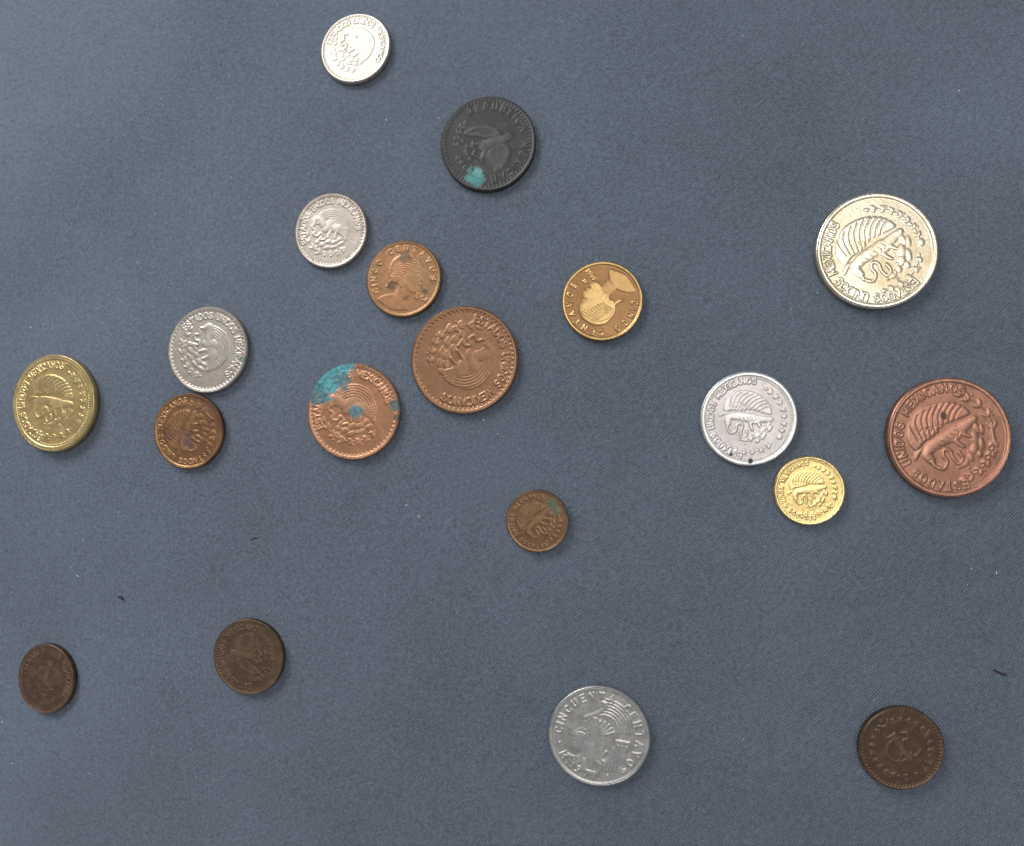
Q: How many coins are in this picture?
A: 19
